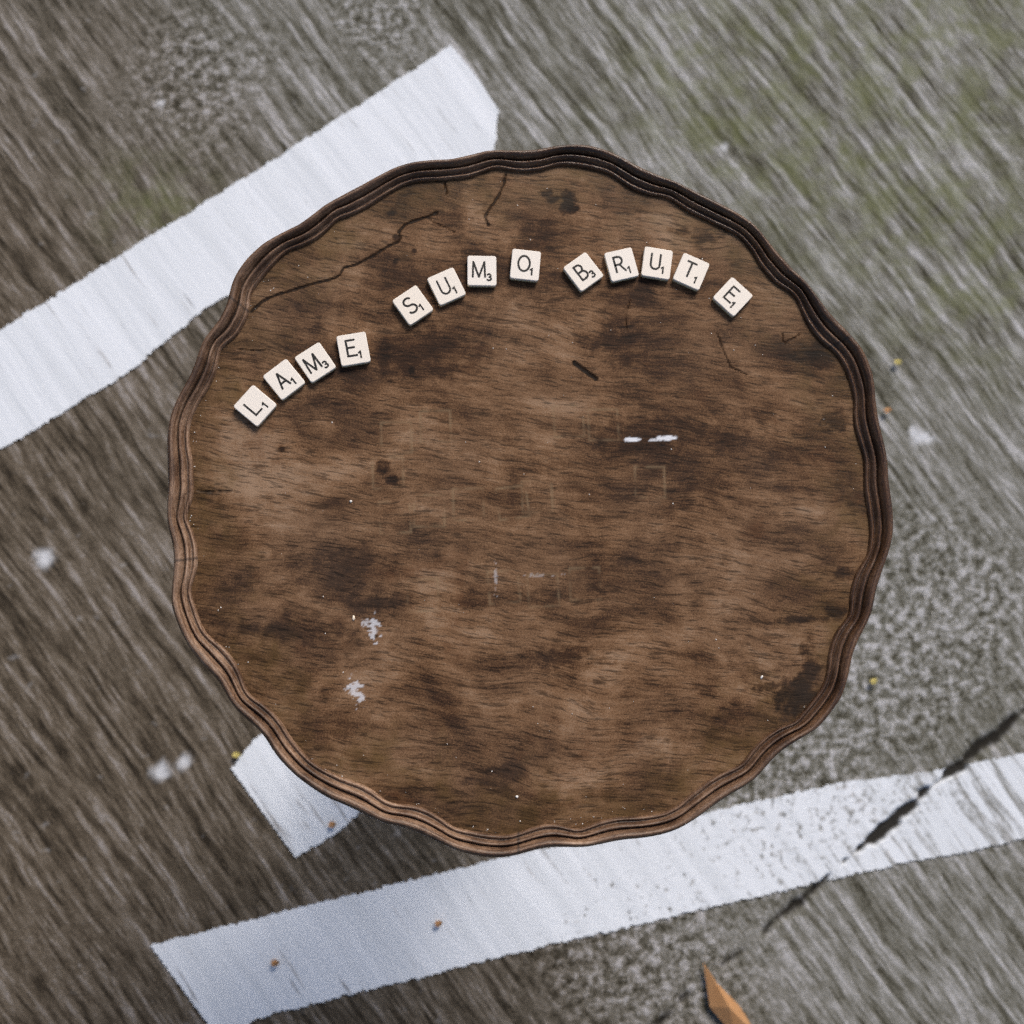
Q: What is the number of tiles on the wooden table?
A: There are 13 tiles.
